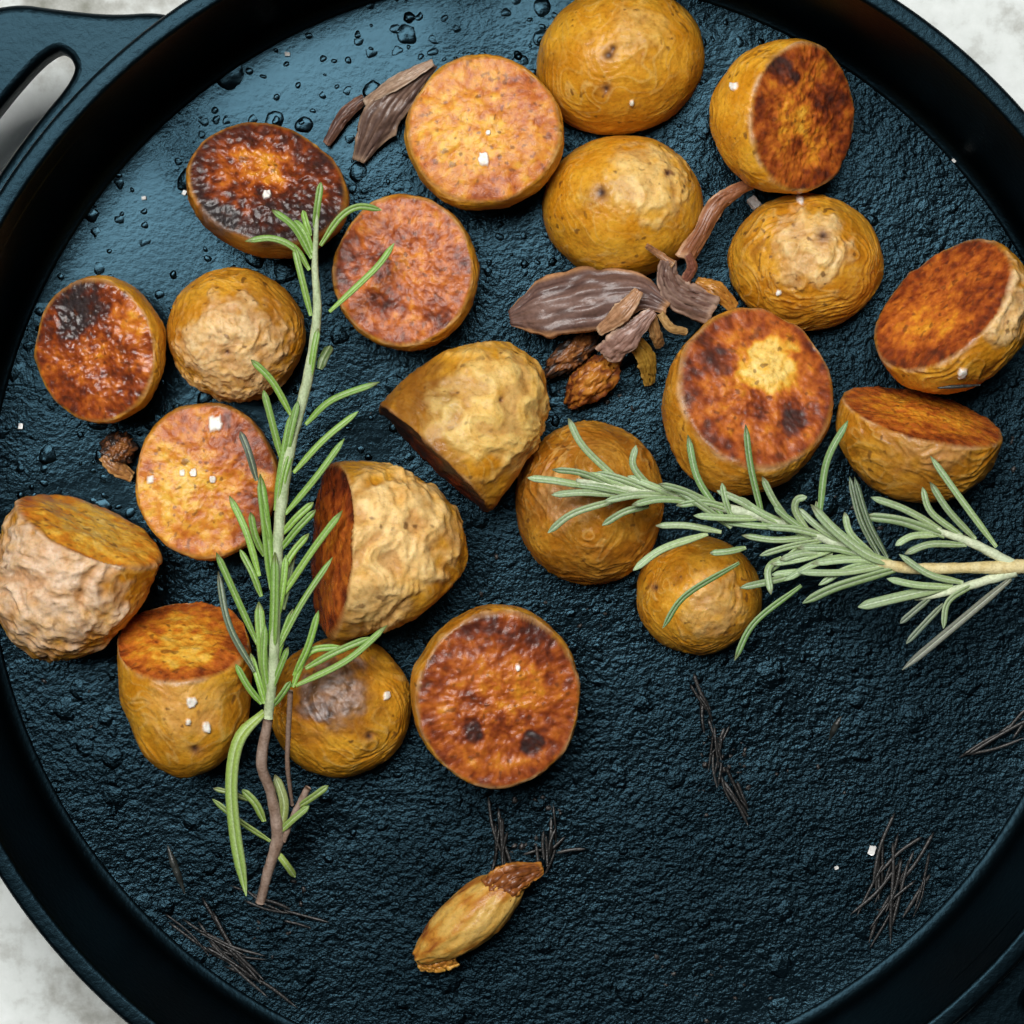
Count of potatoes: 21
